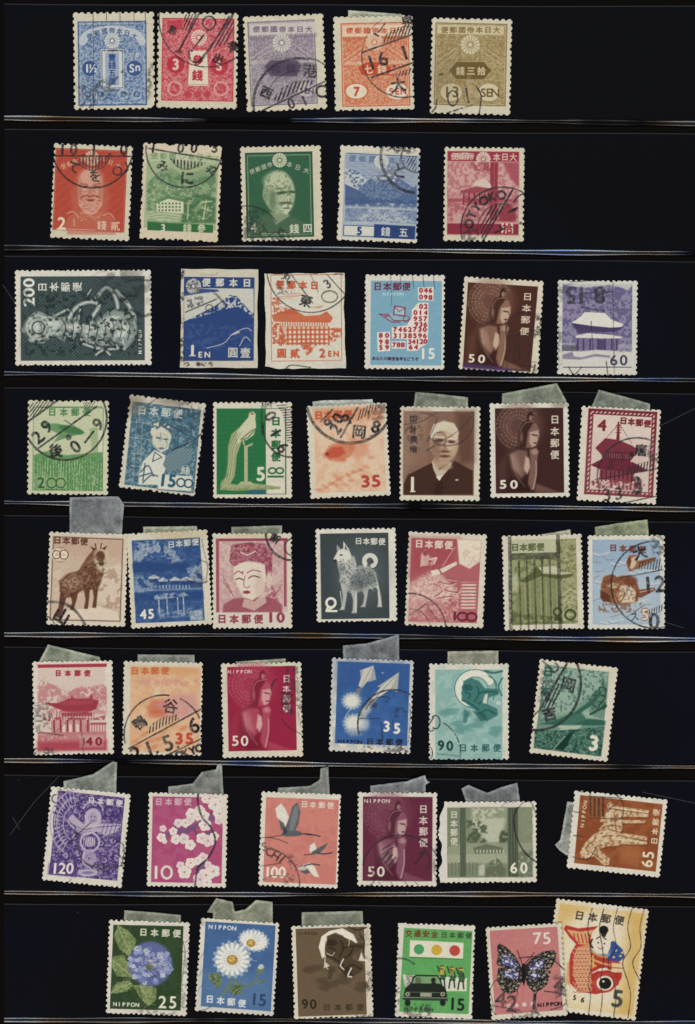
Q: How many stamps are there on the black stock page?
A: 48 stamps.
